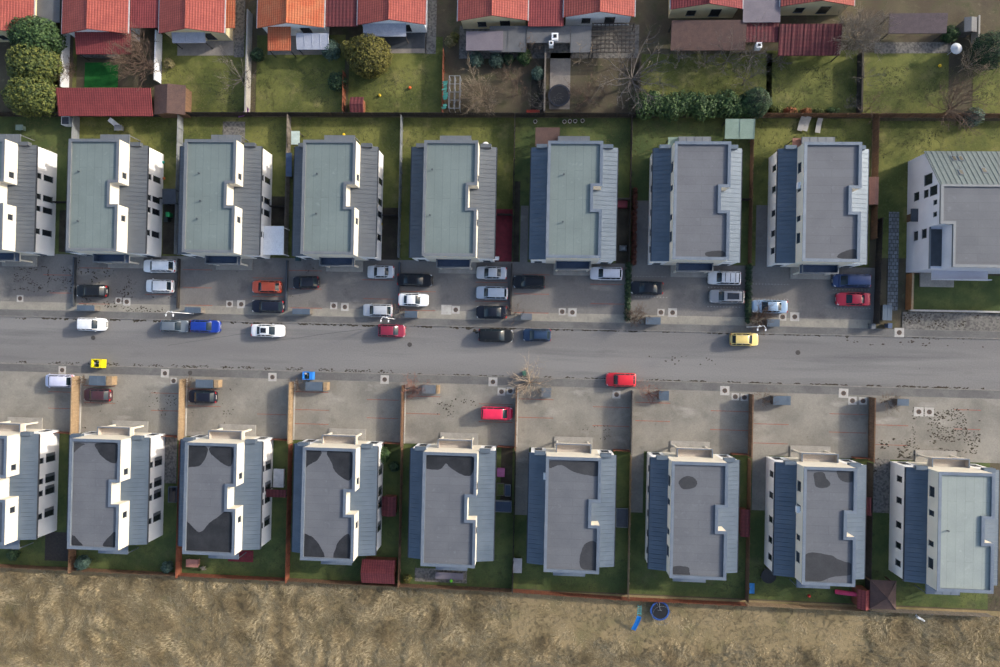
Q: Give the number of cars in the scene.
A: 34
